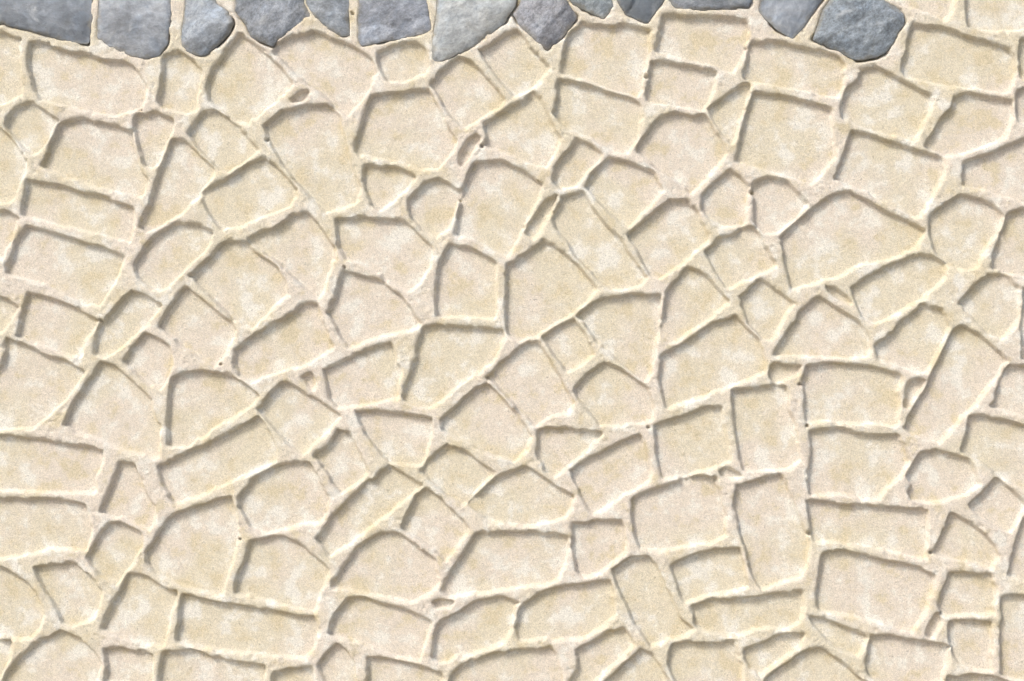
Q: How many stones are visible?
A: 13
